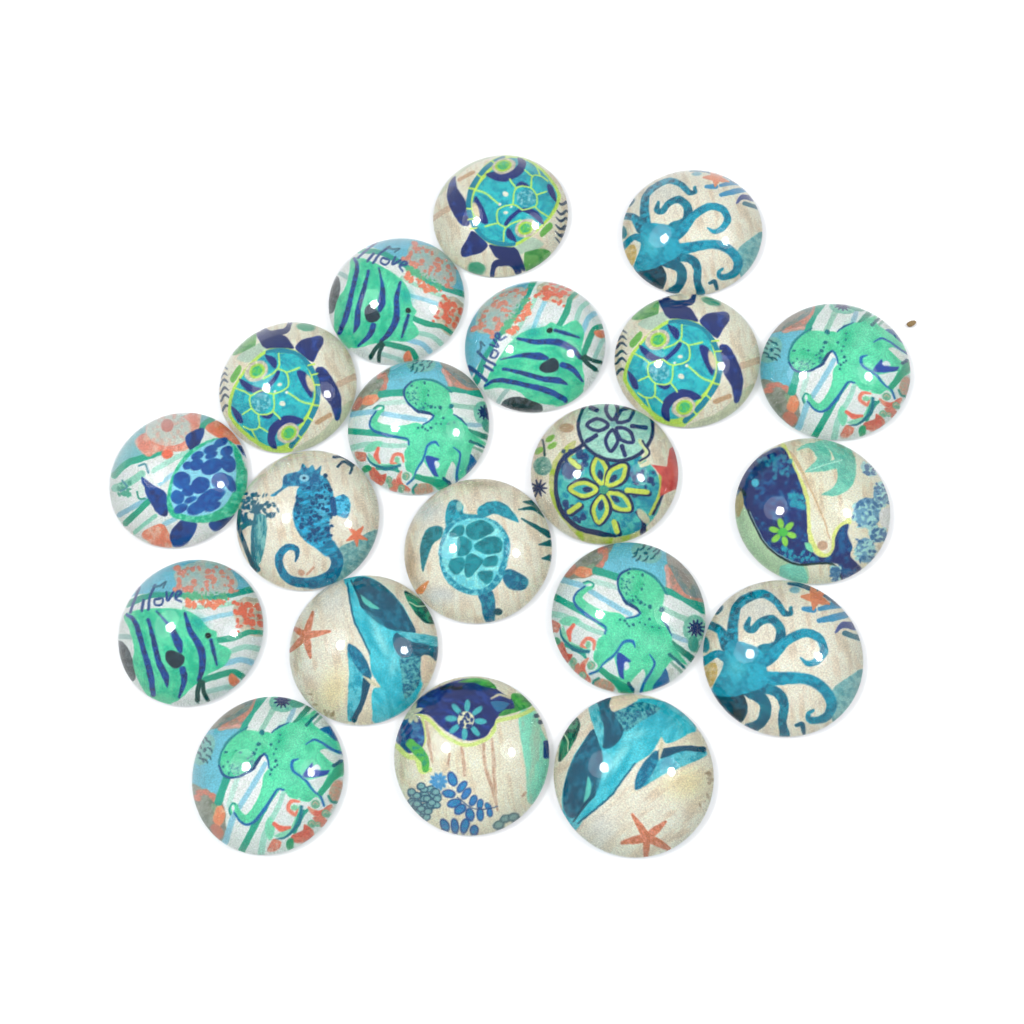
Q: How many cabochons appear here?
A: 20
